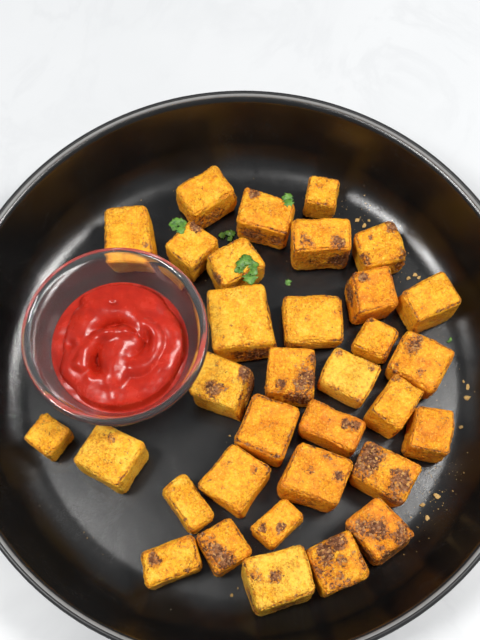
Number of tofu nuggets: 33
